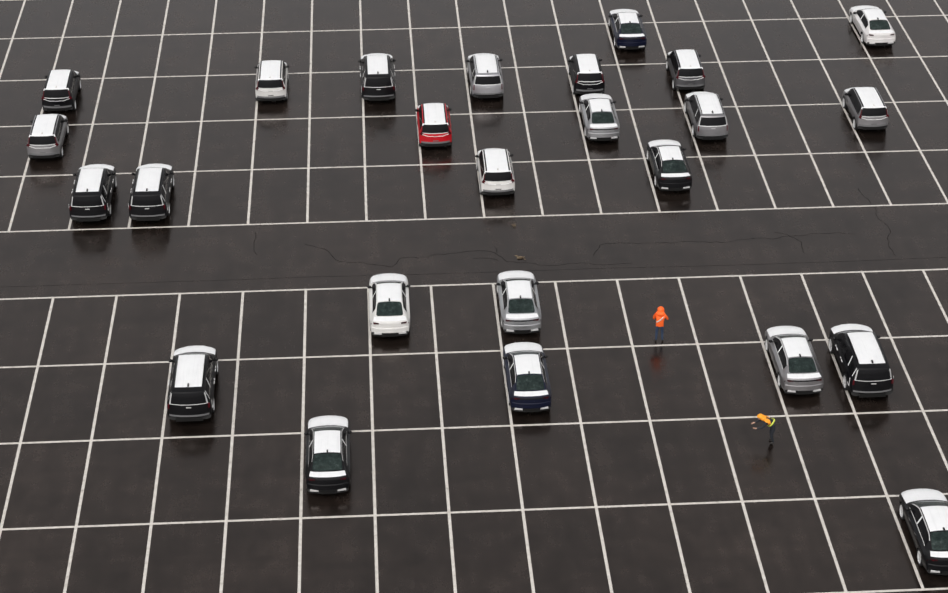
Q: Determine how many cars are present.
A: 25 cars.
